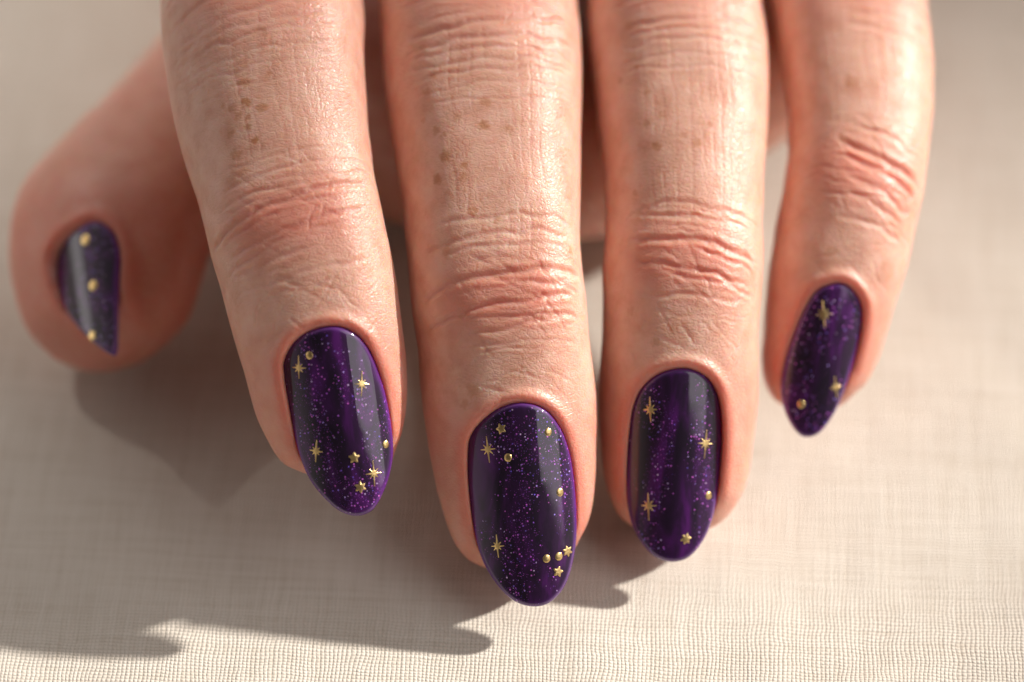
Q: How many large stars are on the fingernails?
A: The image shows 11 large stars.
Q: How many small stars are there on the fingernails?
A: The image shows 7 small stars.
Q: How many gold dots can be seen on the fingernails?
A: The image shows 11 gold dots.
